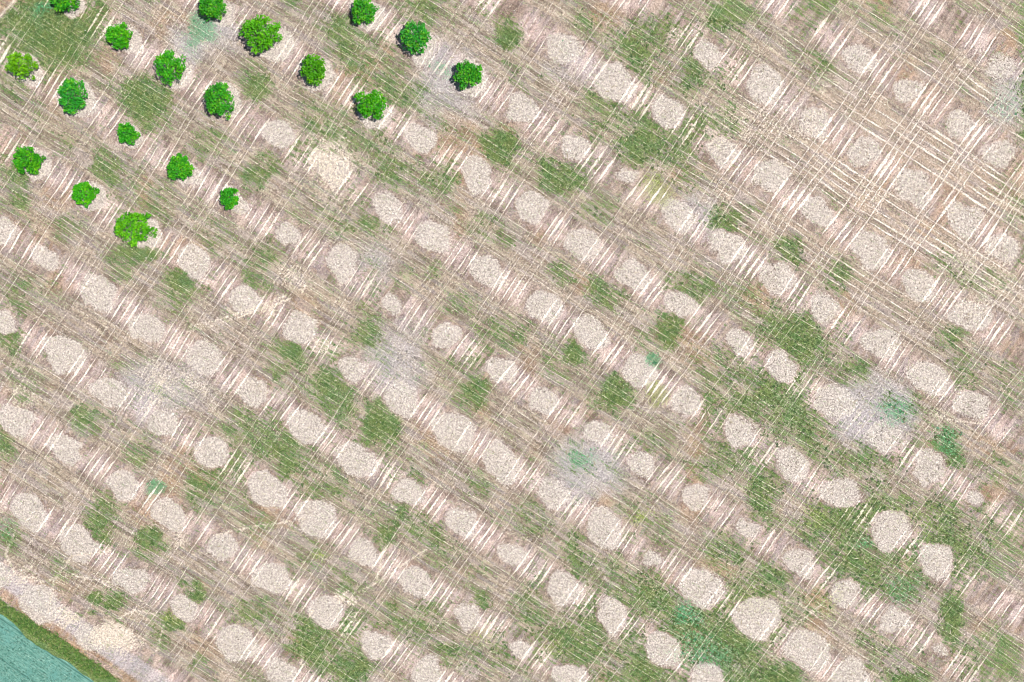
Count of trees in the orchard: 19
